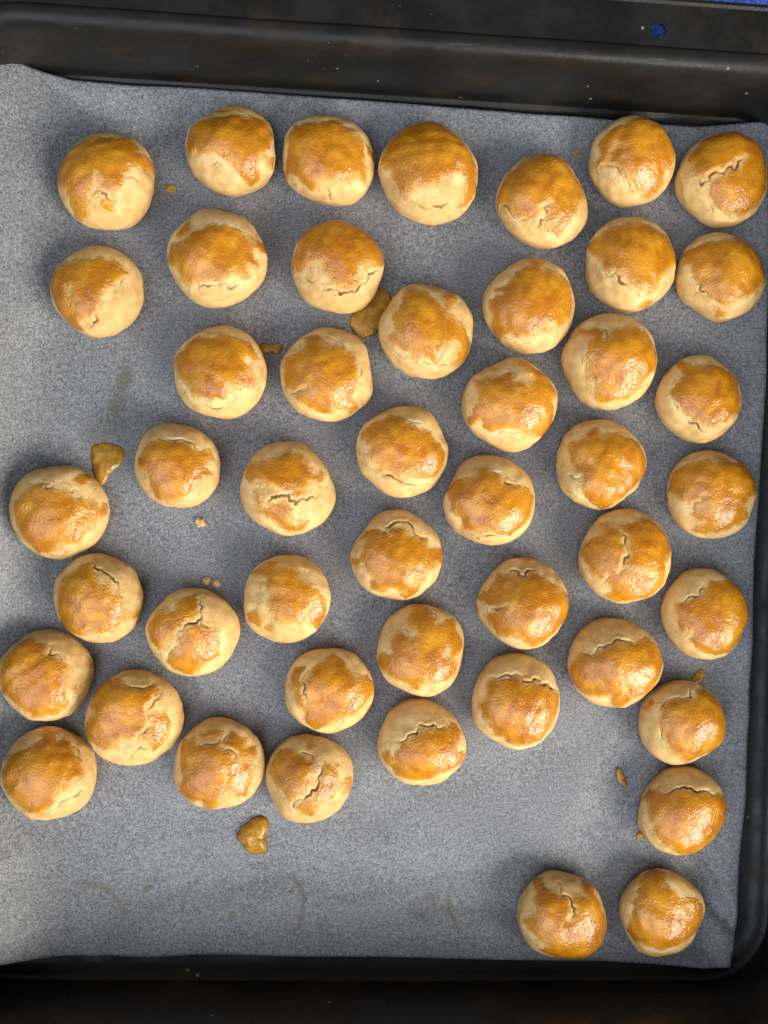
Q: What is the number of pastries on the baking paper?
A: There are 47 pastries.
